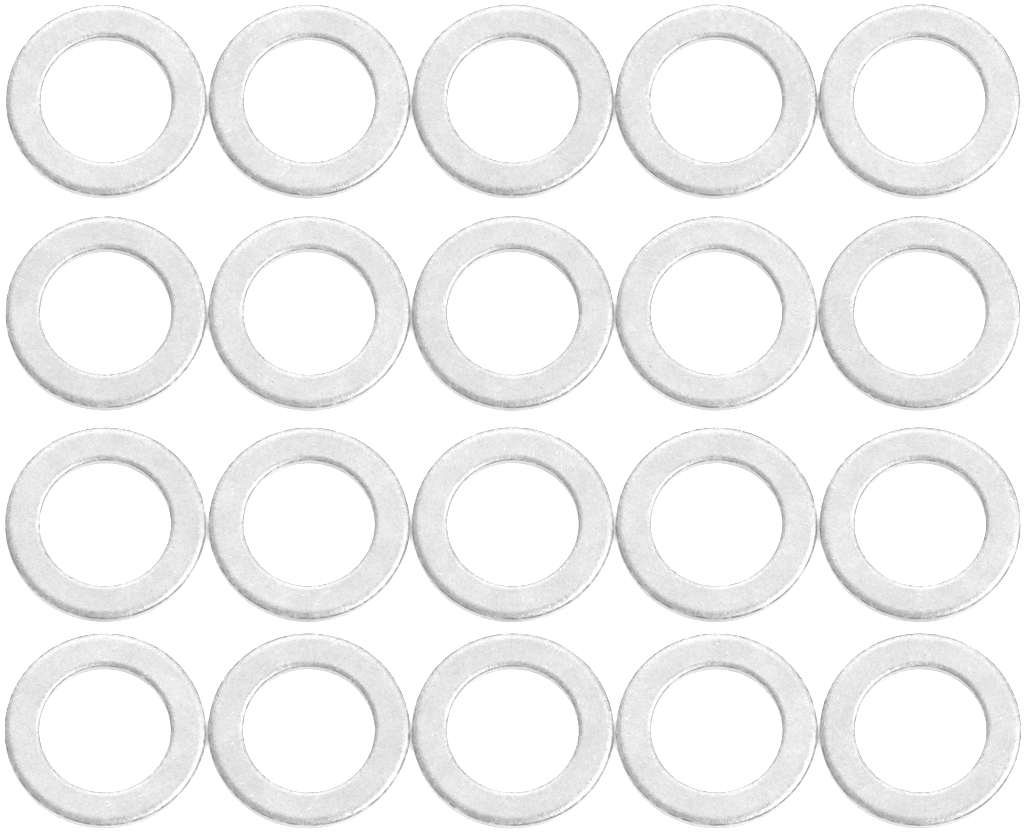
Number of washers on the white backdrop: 20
